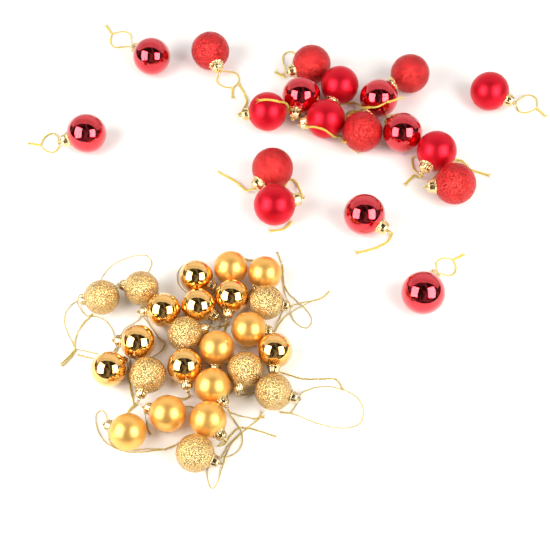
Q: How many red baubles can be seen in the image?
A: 19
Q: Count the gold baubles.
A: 24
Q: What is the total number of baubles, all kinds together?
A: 43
